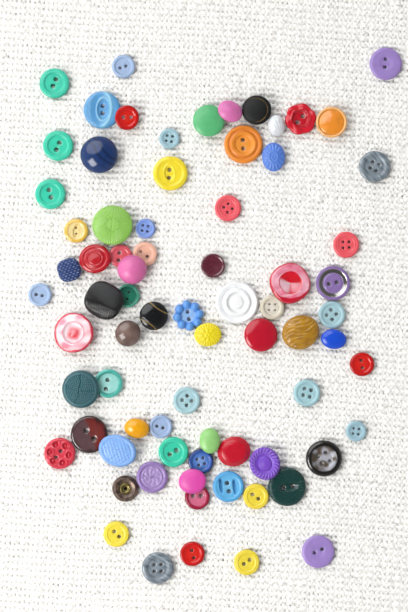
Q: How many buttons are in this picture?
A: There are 75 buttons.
